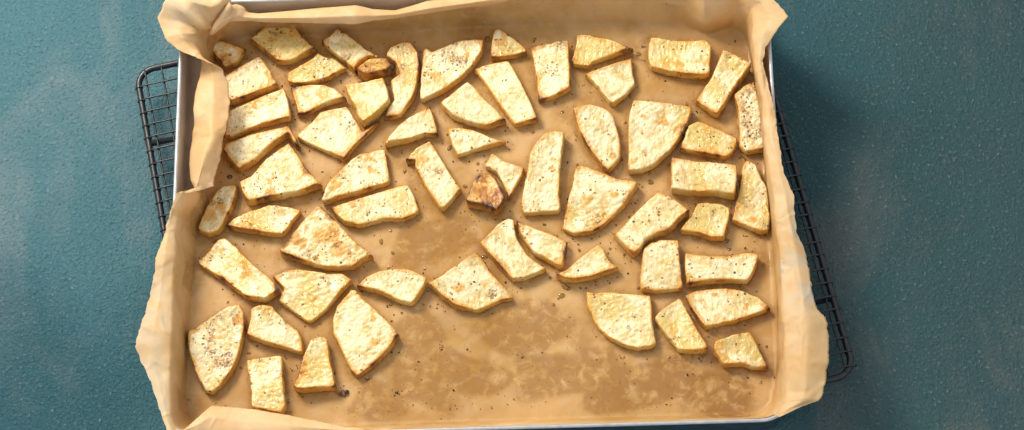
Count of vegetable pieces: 60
